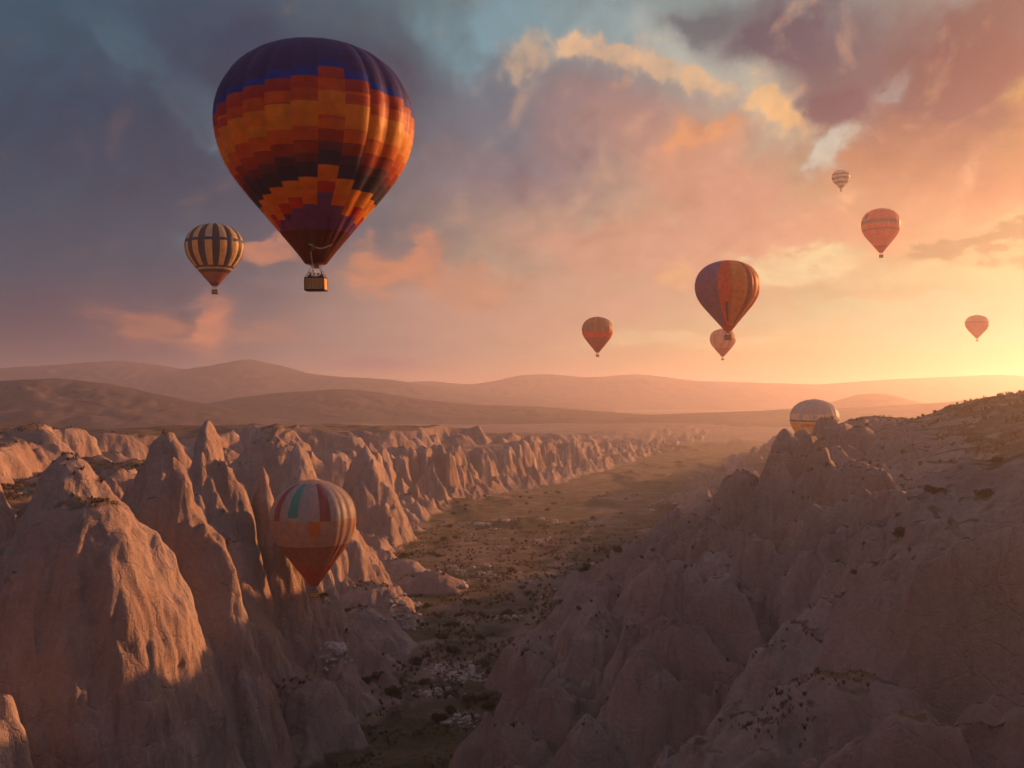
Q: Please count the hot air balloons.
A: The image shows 10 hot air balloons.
